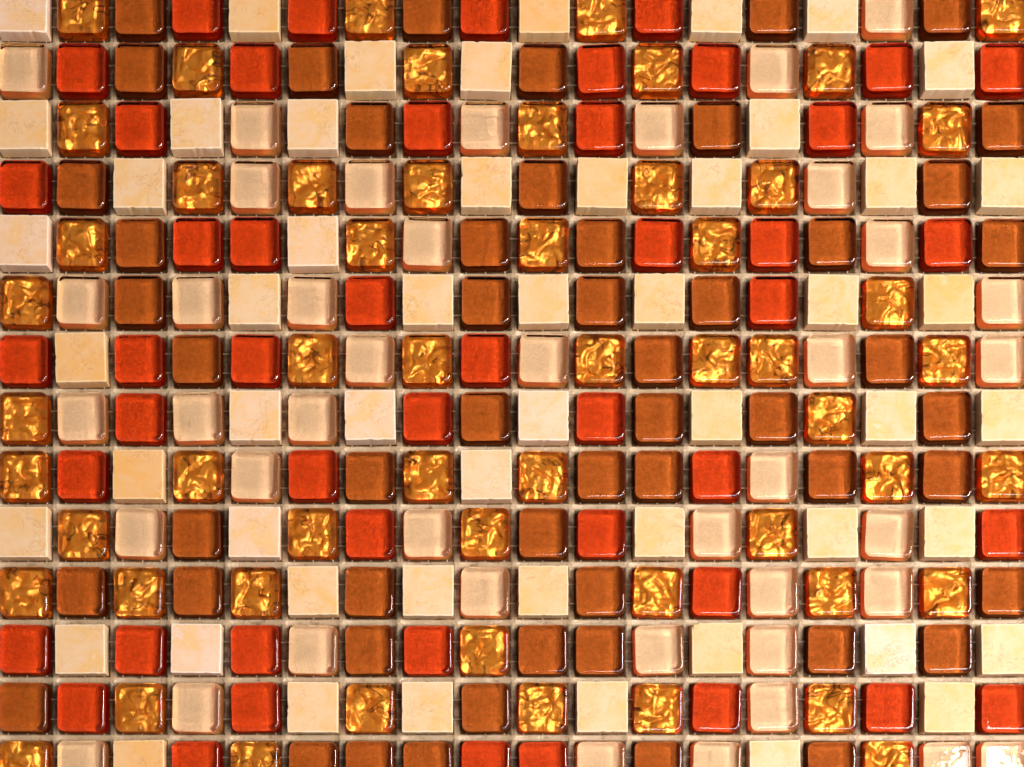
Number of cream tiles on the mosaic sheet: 96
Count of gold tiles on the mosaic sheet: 55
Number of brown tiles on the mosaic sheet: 53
